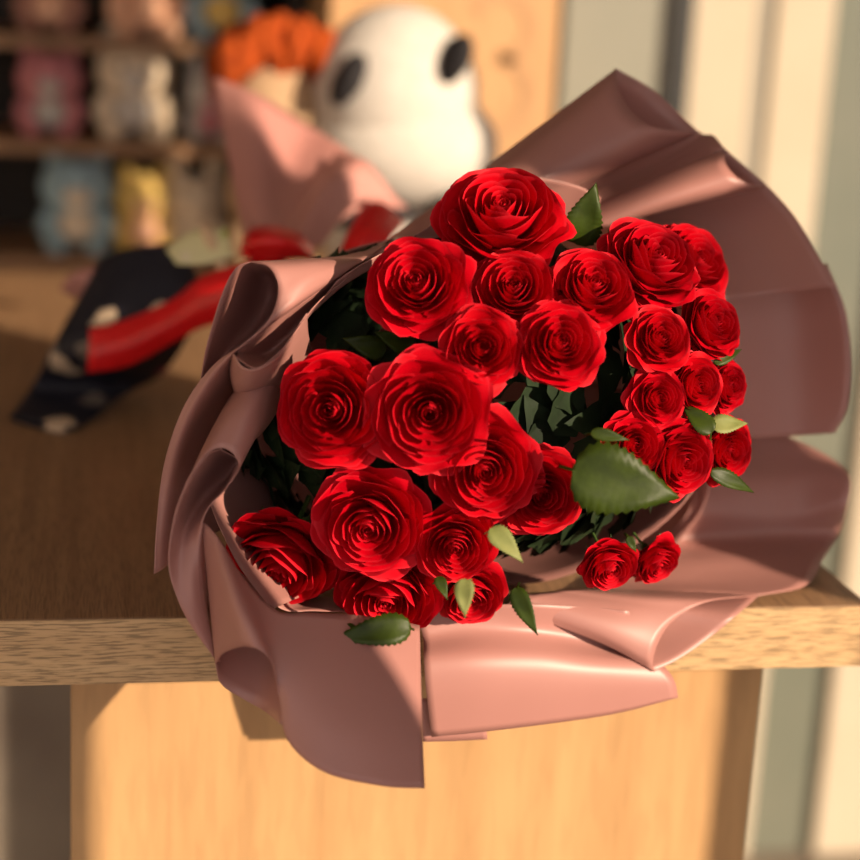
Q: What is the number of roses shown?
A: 27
